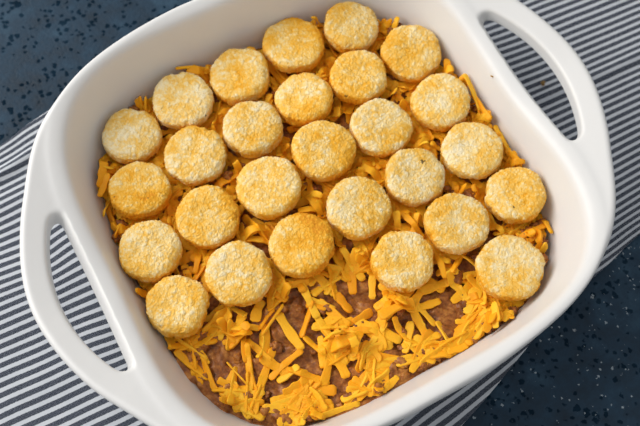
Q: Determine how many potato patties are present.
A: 27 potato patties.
